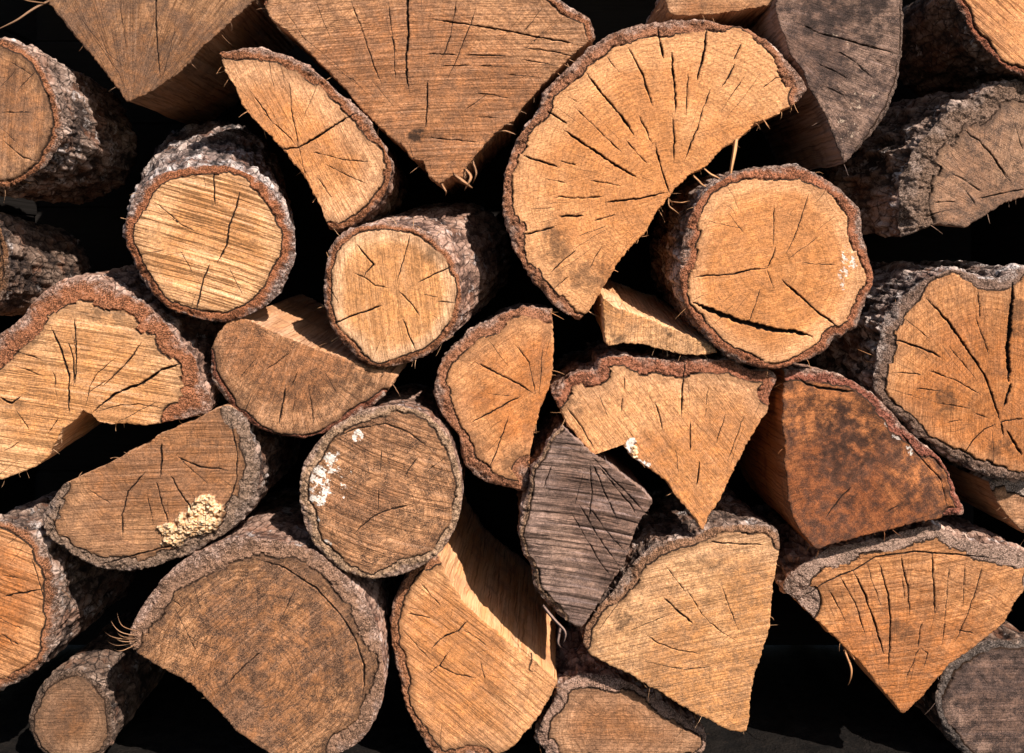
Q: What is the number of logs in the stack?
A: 32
